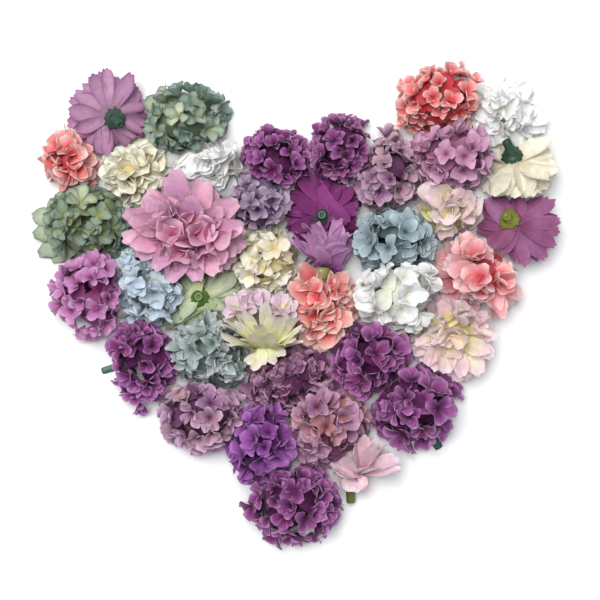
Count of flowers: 39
